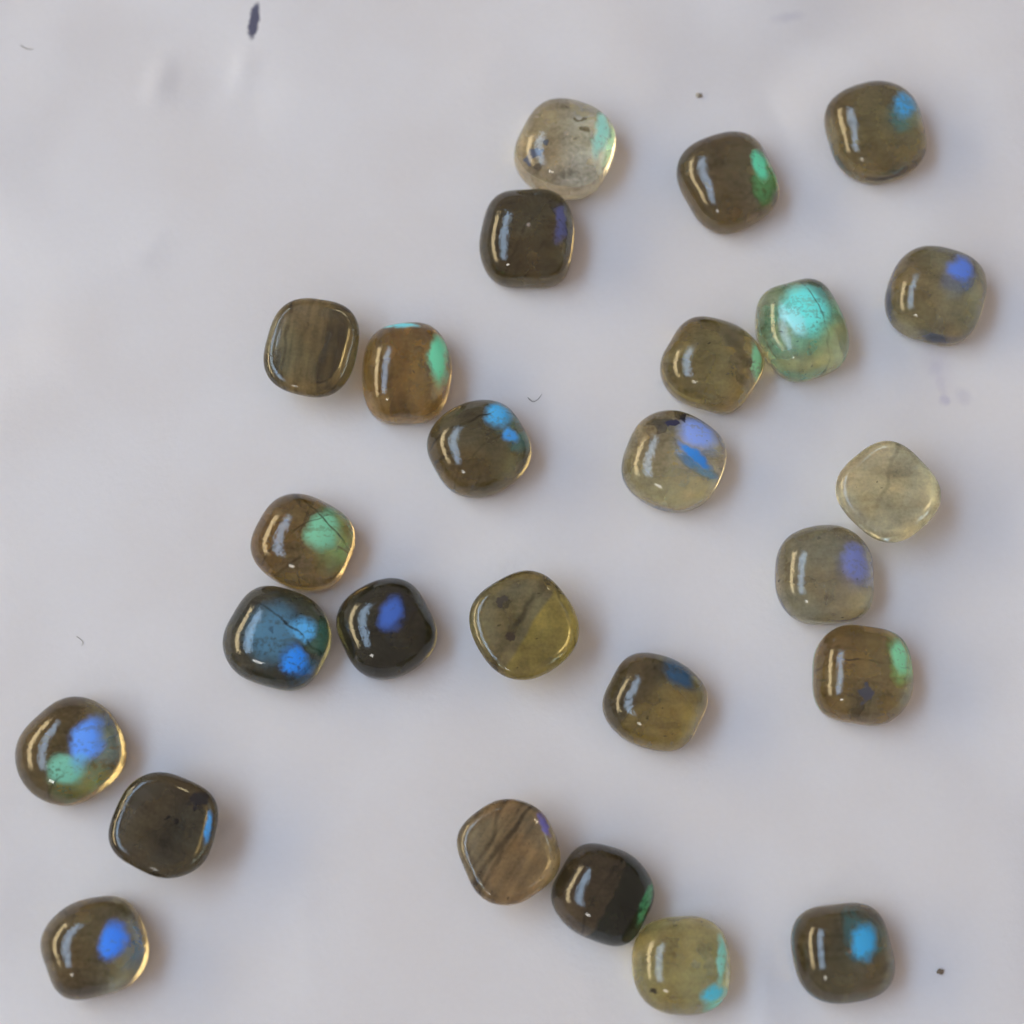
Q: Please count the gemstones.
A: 26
